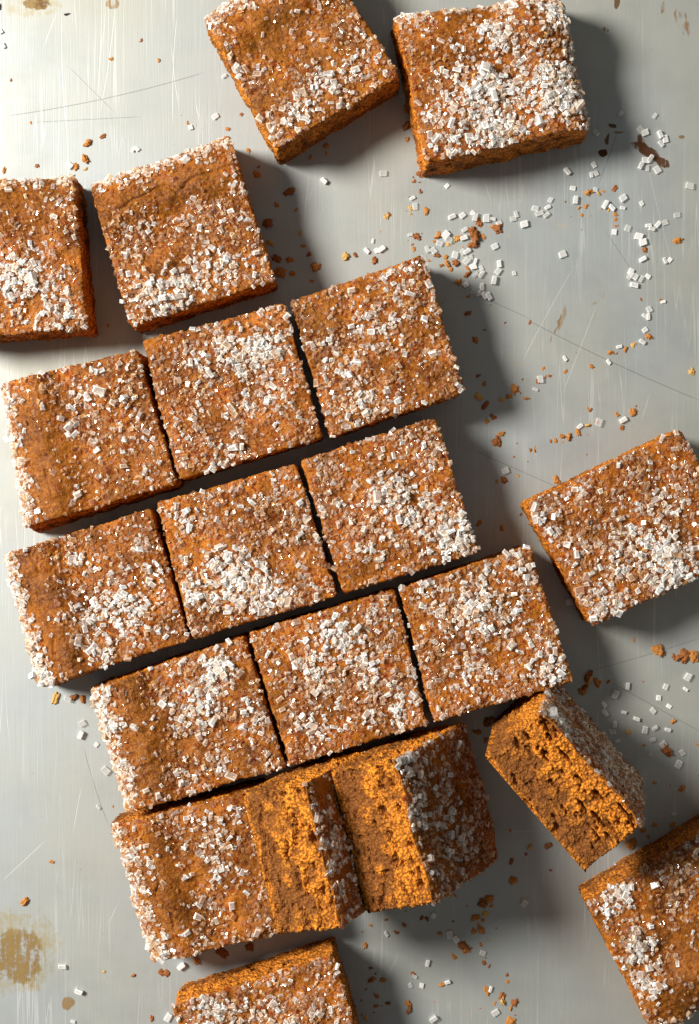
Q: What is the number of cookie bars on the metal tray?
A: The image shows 20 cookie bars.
